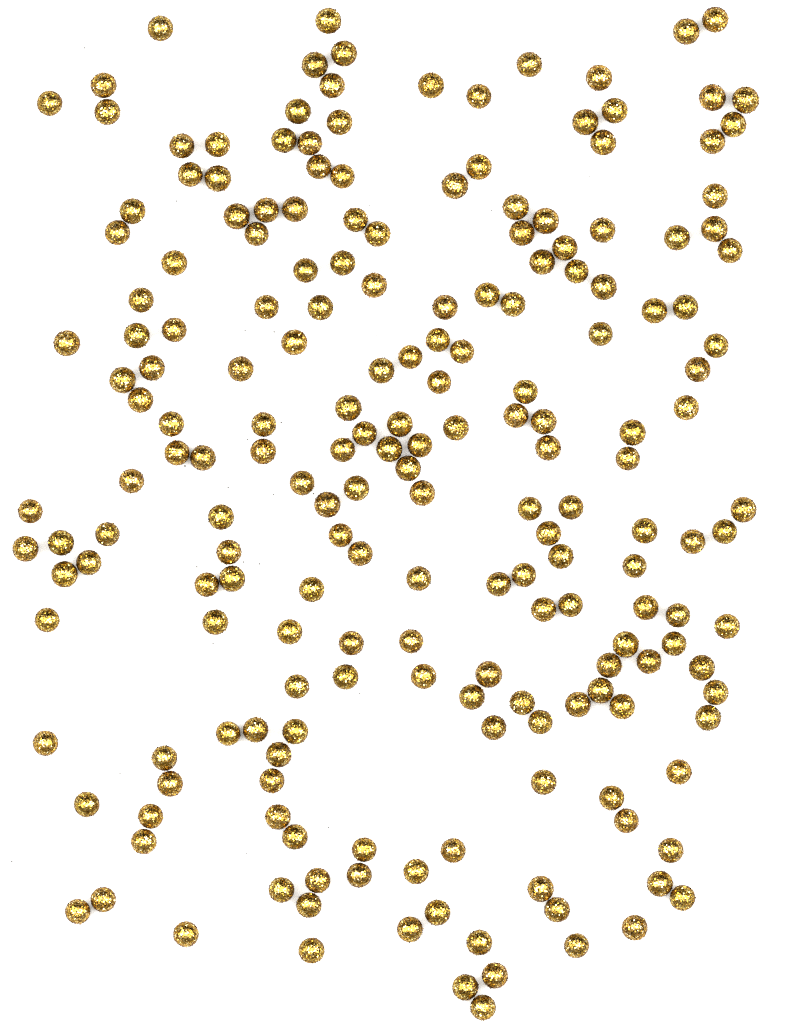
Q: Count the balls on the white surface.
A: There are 200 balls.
